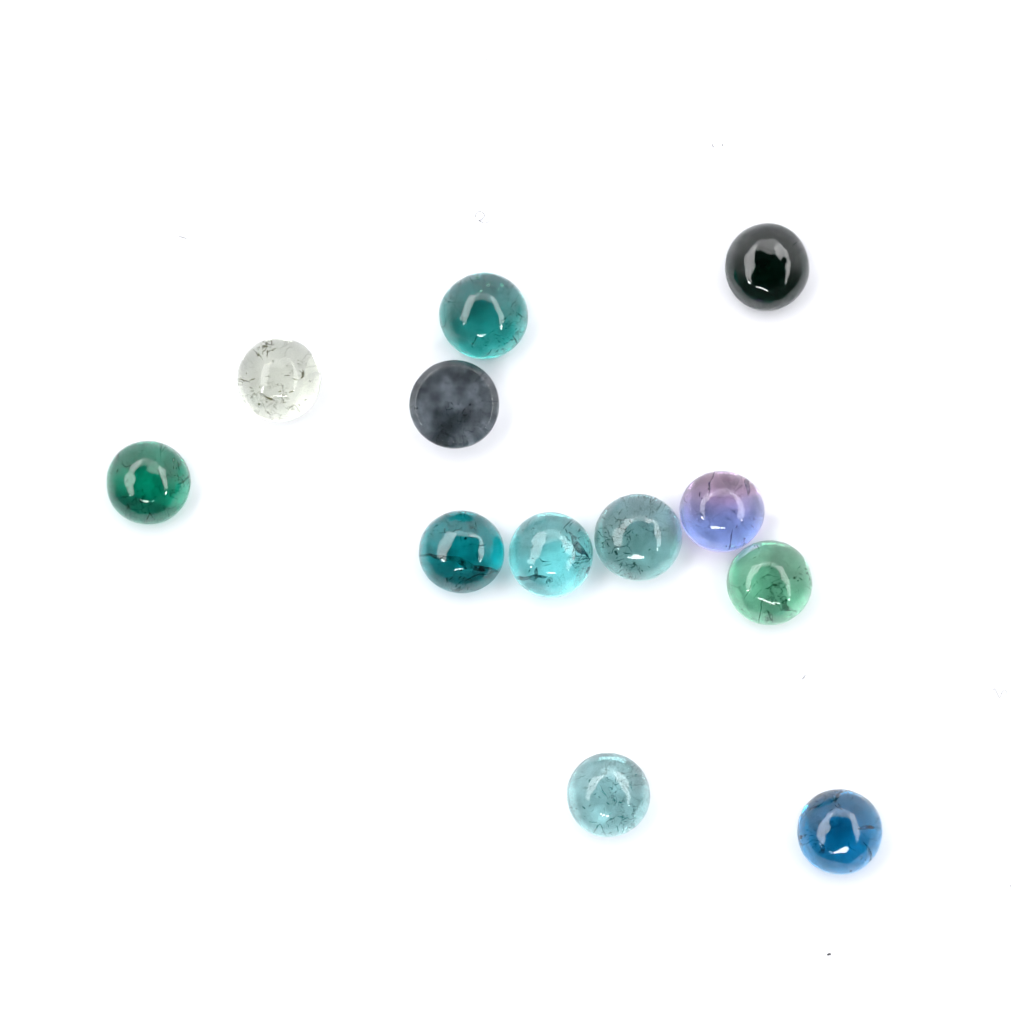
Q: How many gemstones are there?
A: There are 12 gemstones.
